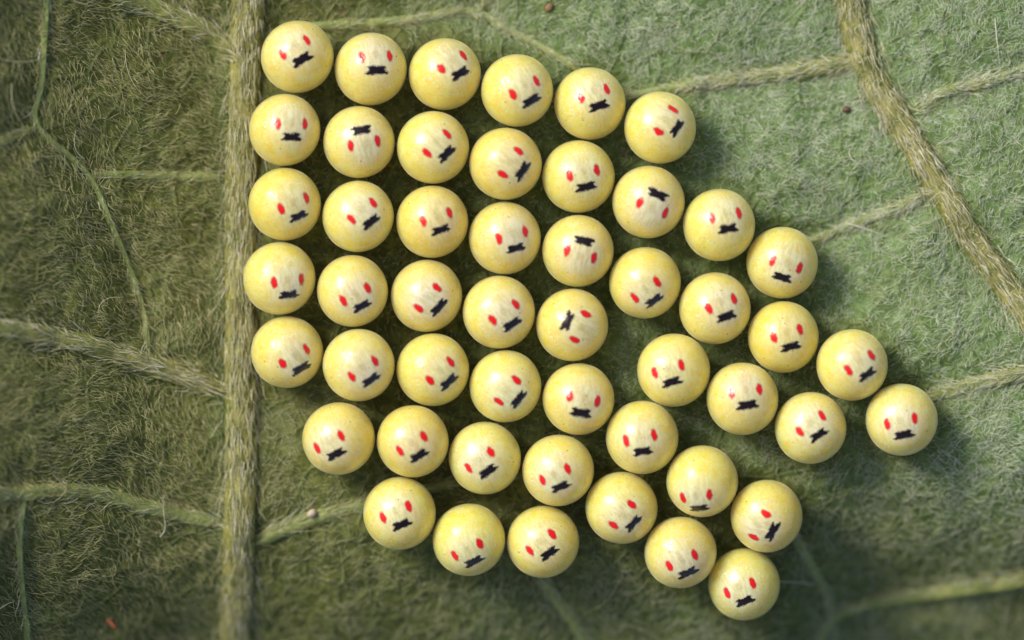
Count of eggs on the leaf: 50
